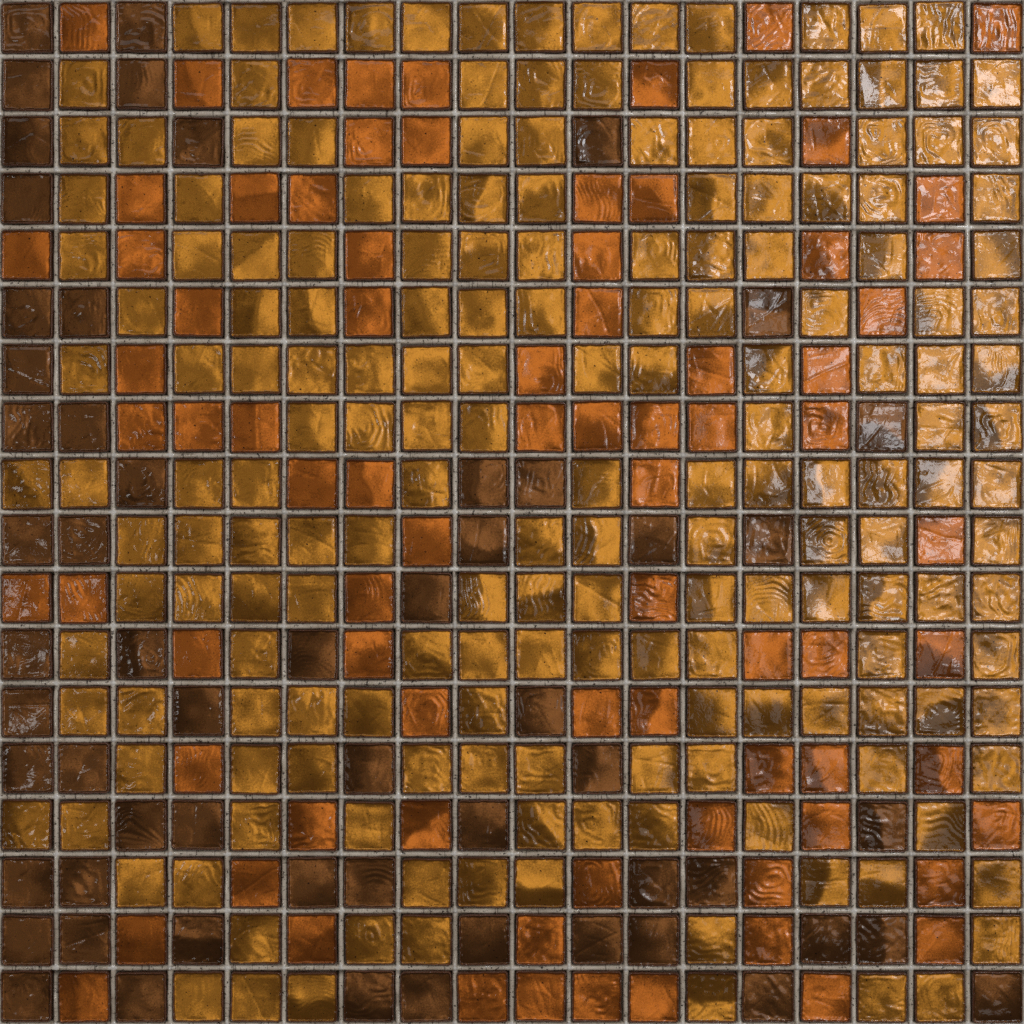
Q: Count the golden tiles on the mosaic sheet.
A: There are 186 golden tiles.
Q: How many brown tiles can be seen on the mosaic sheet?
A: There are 58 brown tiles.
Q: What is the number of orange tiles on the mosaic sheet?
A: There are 80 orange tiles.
